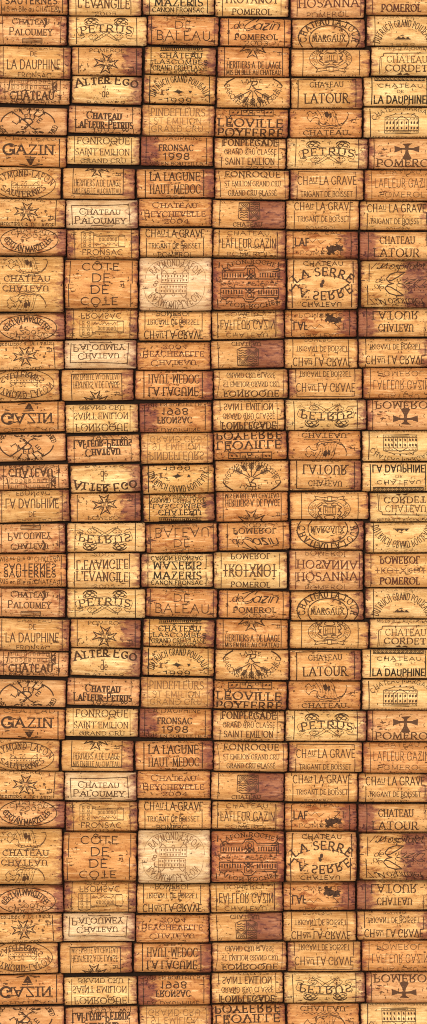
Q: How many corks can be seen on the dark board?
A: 198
